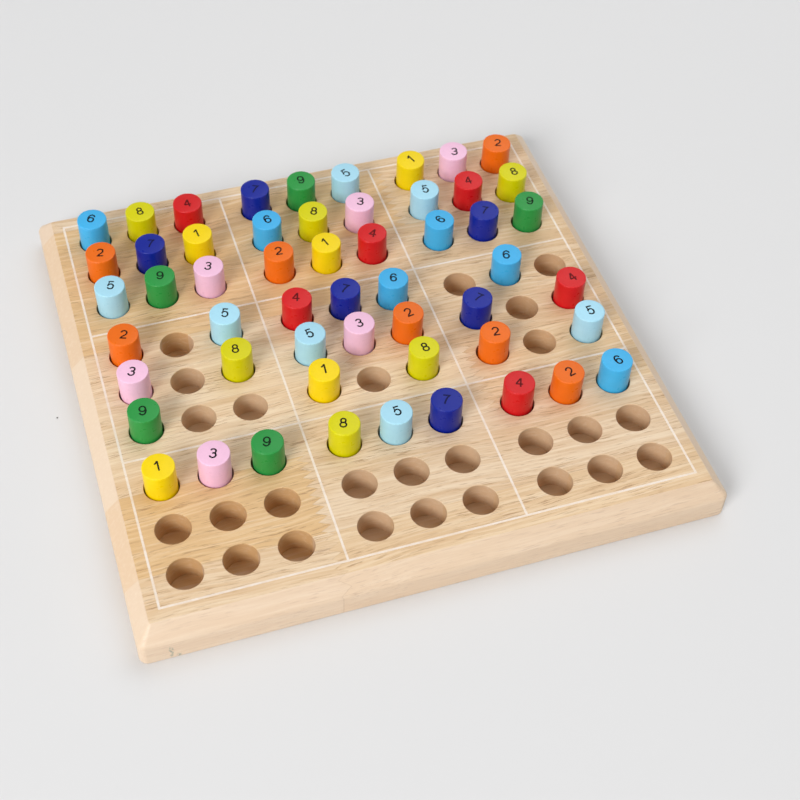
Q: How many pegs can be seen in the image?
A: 54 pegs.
